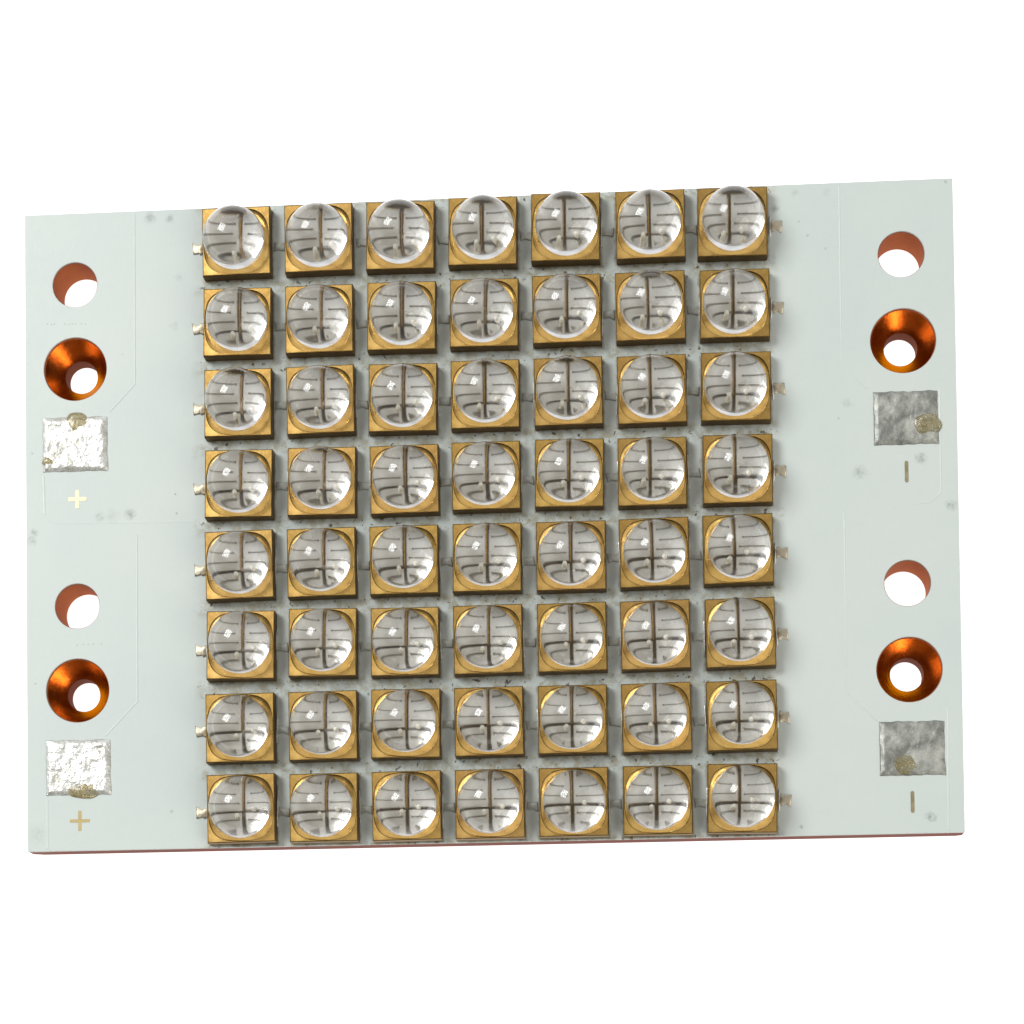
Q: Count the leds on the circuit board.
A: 56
